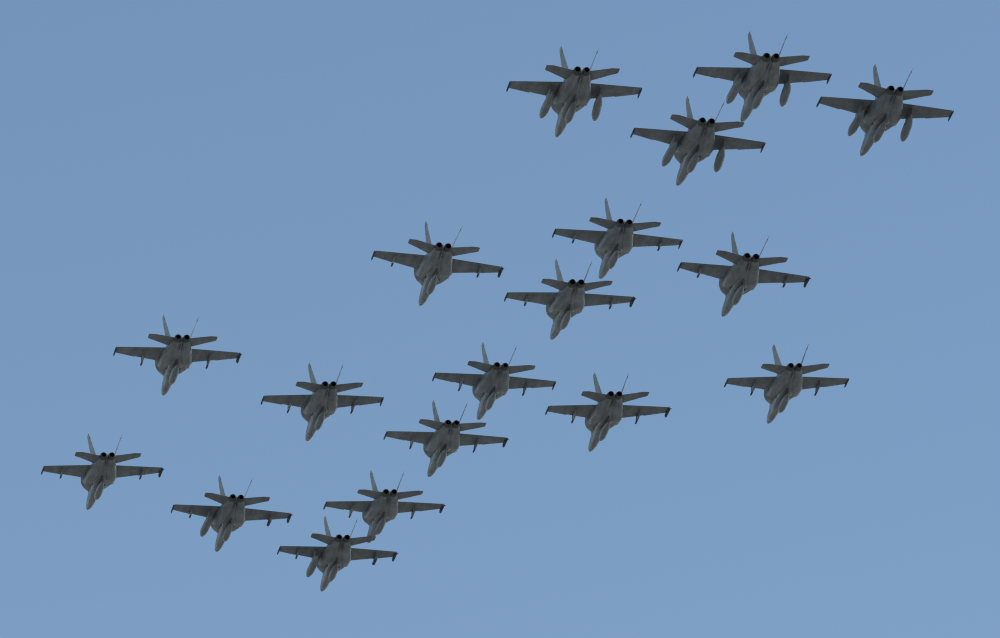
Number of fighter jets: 18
